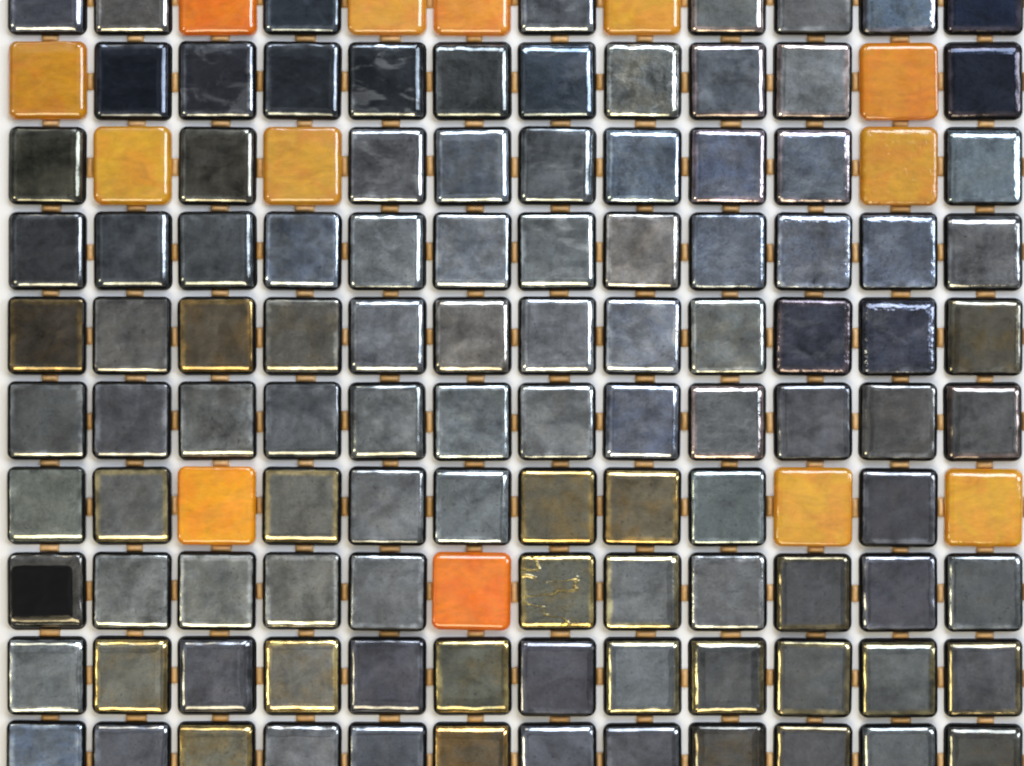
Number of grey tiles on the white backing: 107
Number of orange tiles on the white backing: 13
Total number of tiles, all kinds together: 120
